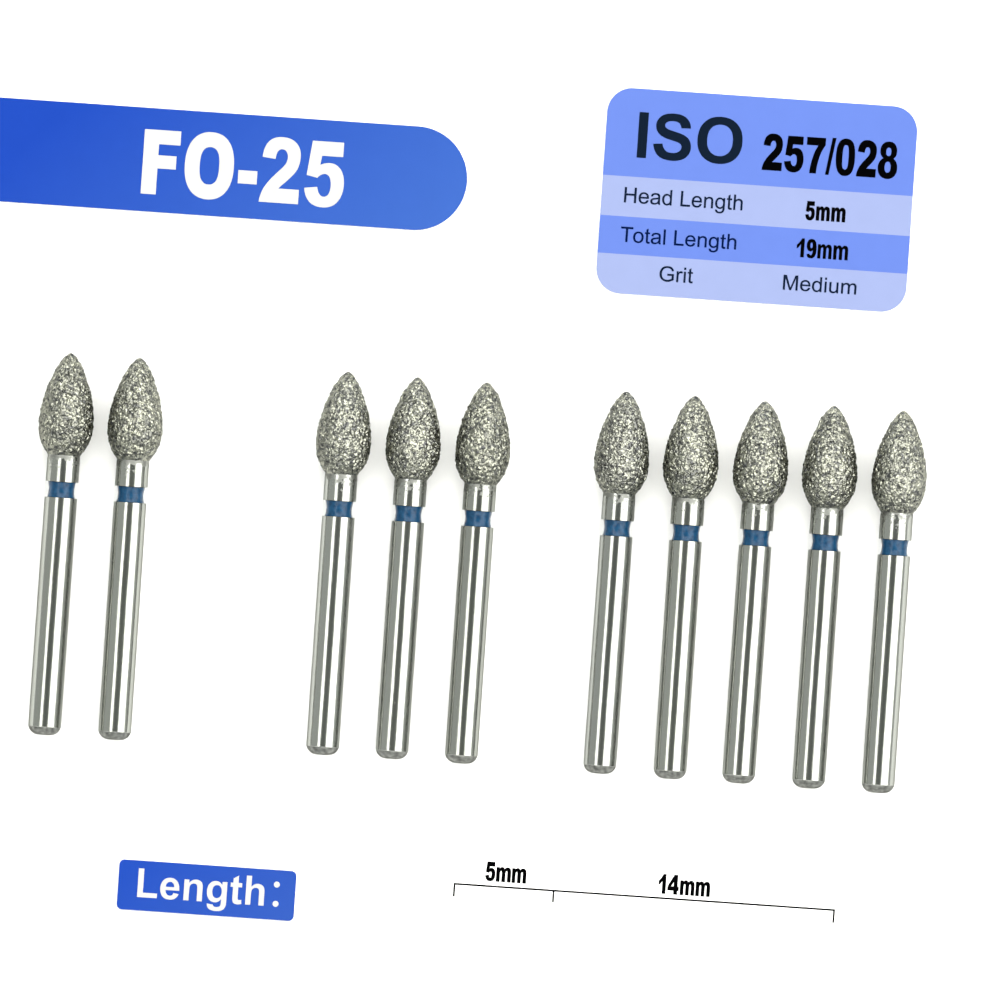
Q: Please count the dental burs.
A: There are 10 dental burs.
